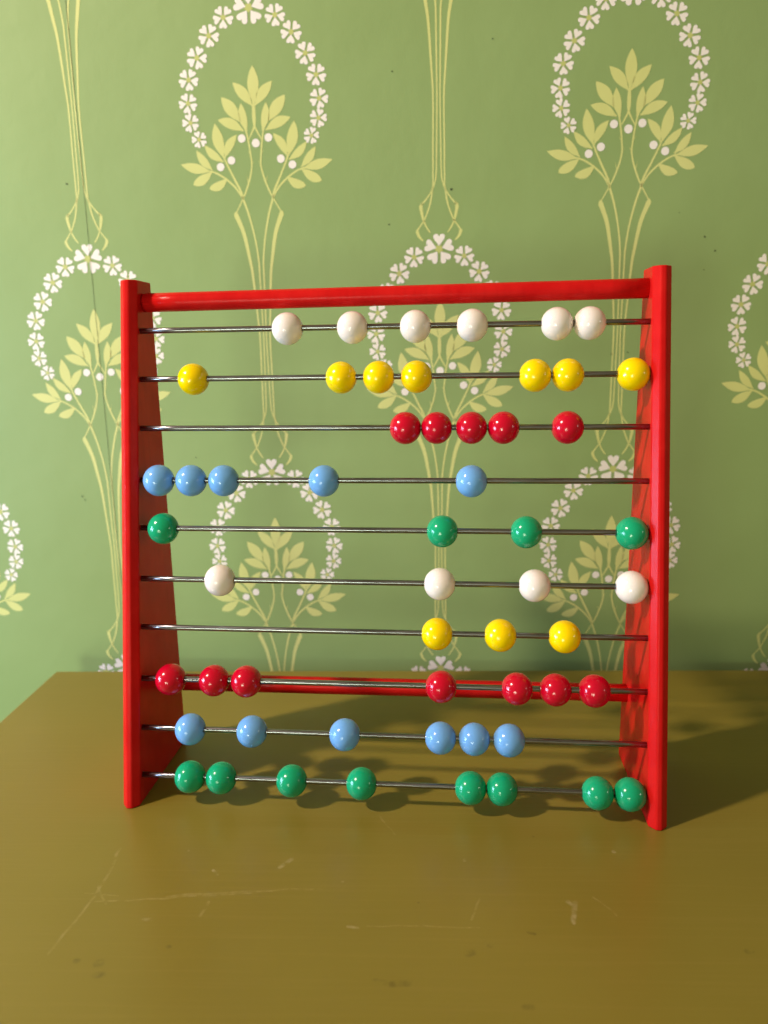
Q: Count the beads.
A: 55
